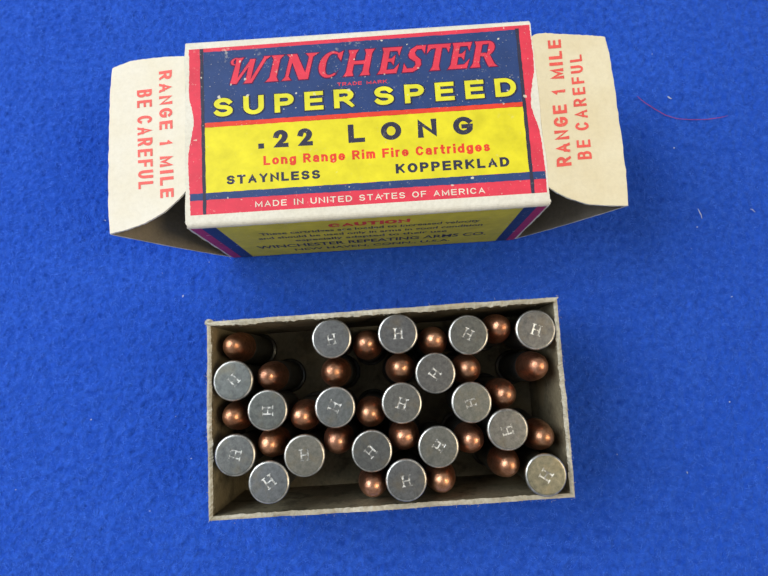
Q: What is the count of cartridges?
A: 39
